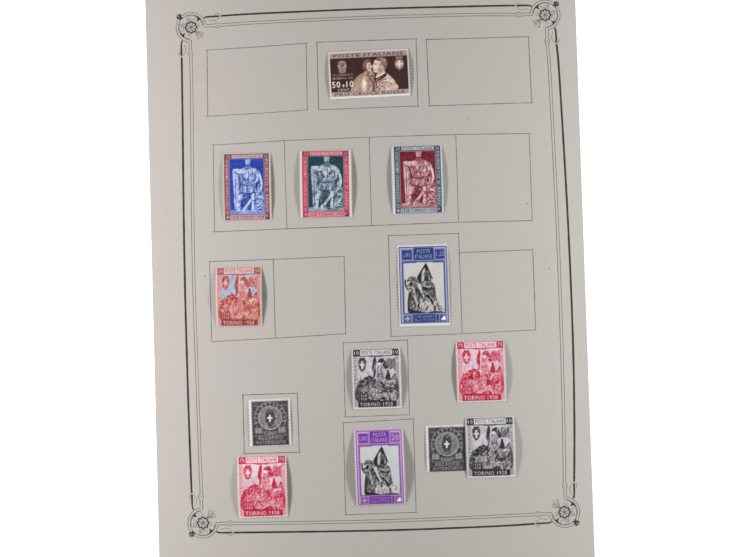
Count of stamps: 13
